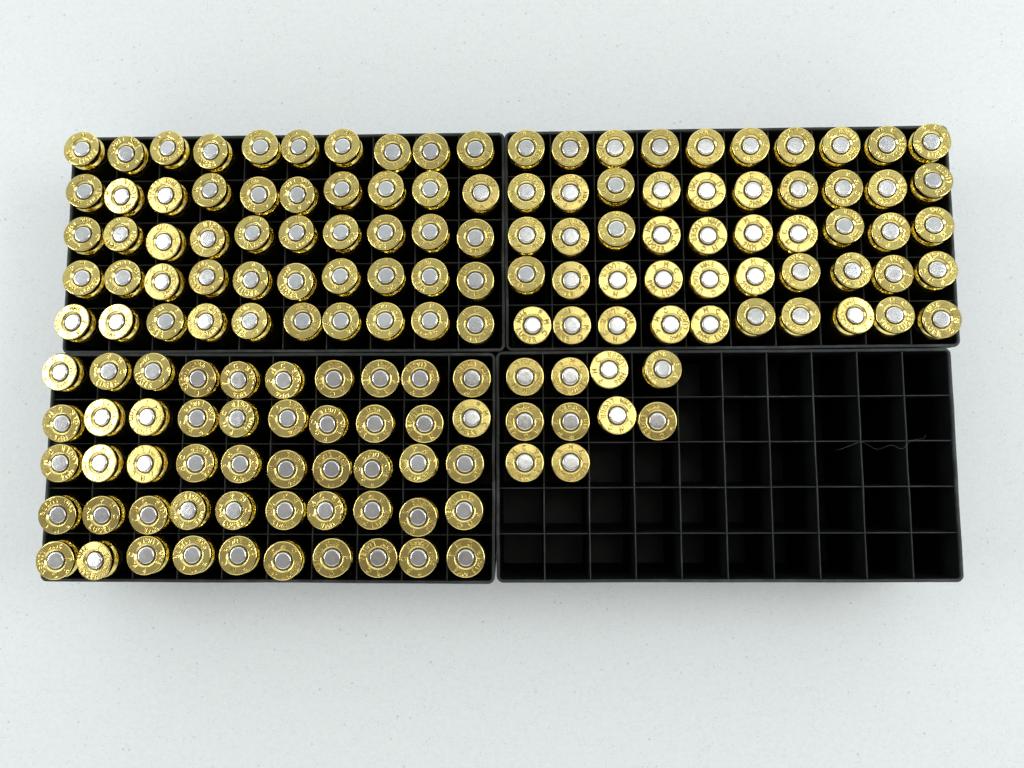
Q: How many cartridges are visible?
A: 160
